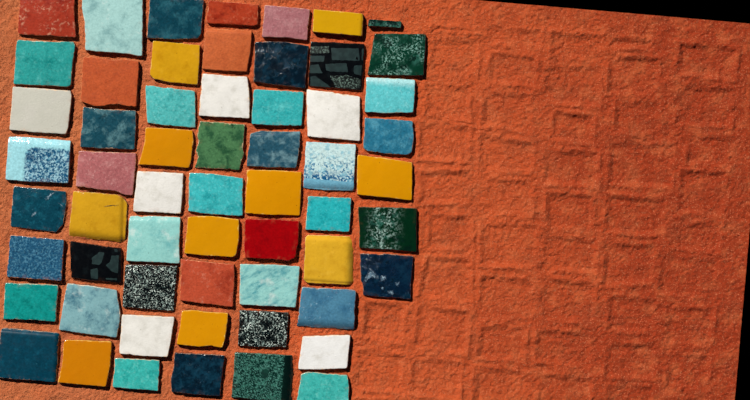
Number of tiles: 59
